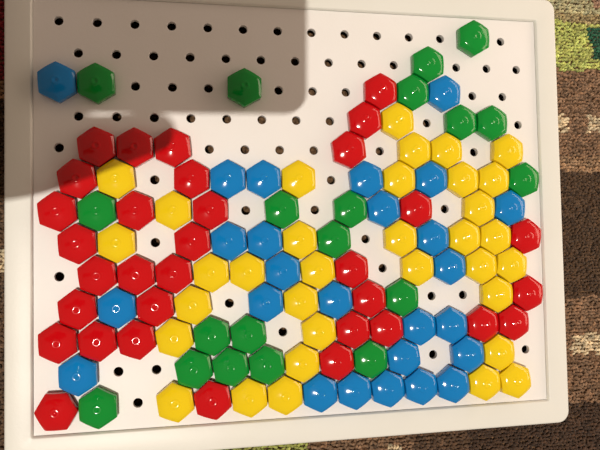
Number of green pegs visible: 20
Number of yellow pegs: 34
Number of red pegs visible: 33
